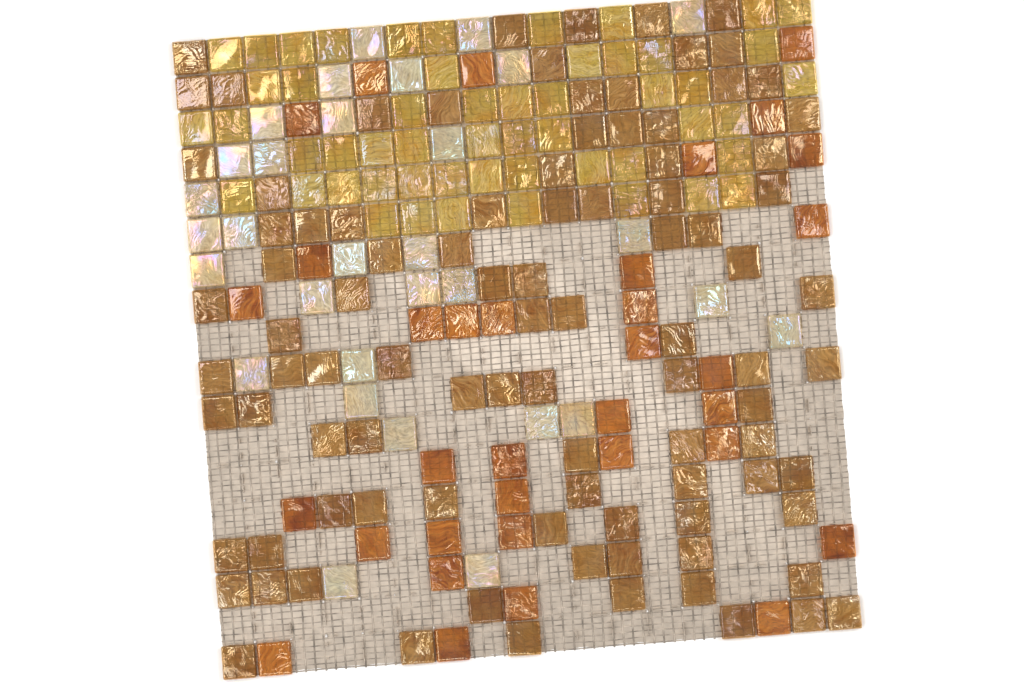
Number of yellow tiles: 53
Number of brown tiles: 95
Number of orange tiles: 34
